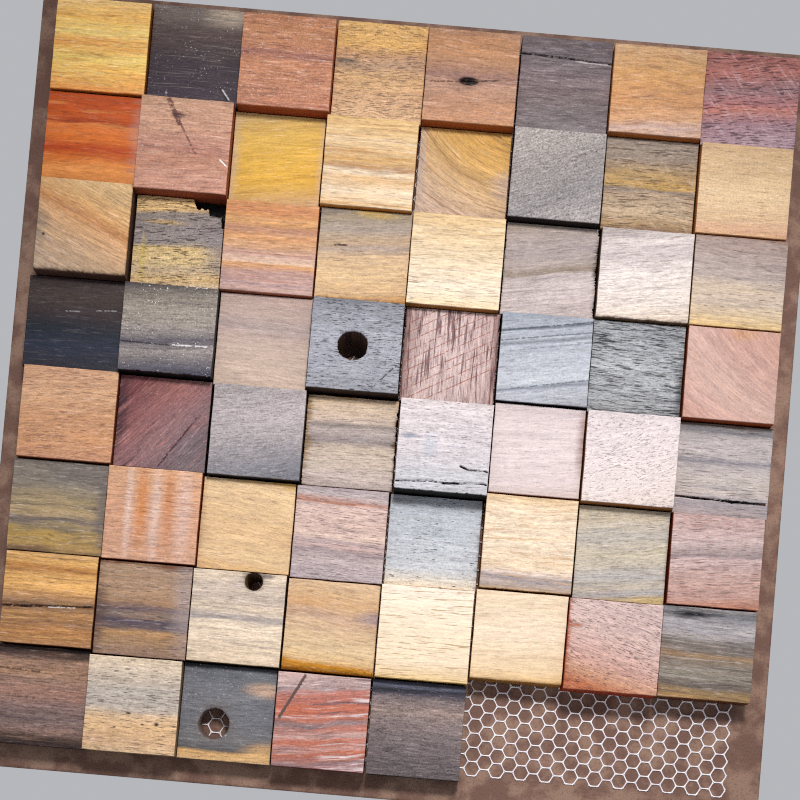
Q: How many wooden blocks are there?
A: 61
